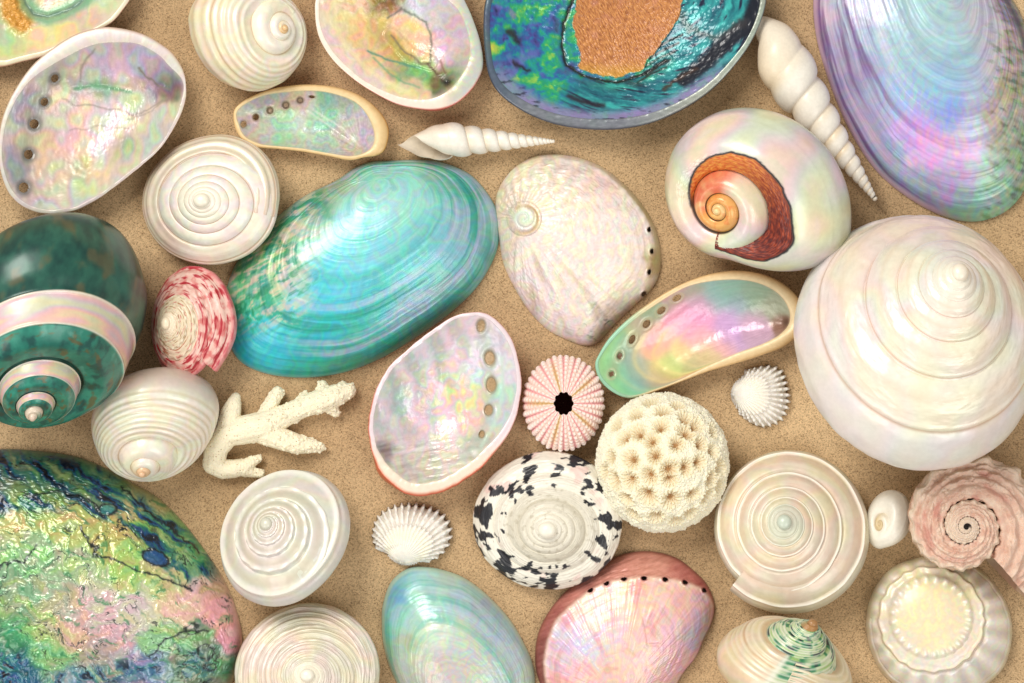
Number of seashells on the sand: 32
